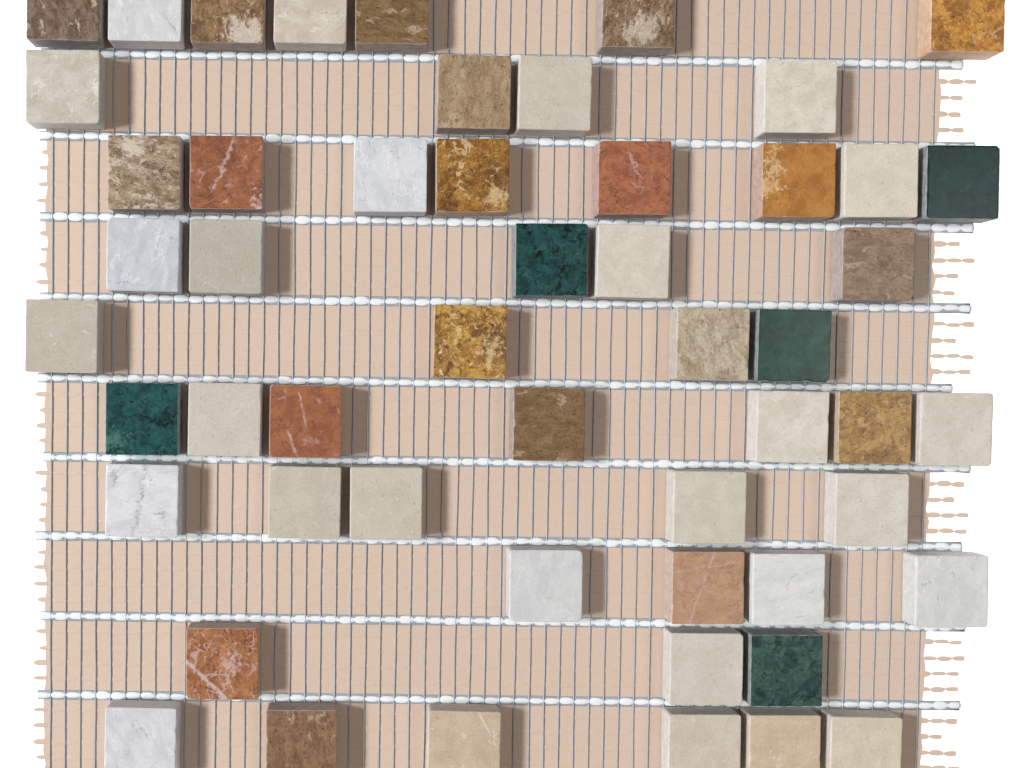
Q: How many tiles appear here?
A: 53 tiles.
